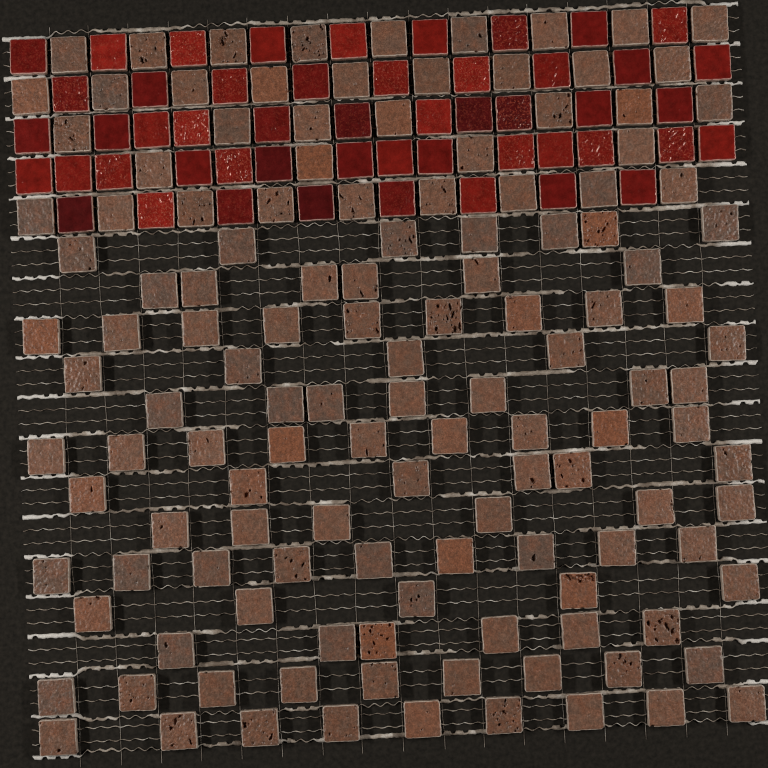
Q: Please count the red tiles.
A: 51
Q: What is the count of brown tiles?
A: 131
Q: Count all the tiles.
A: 182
